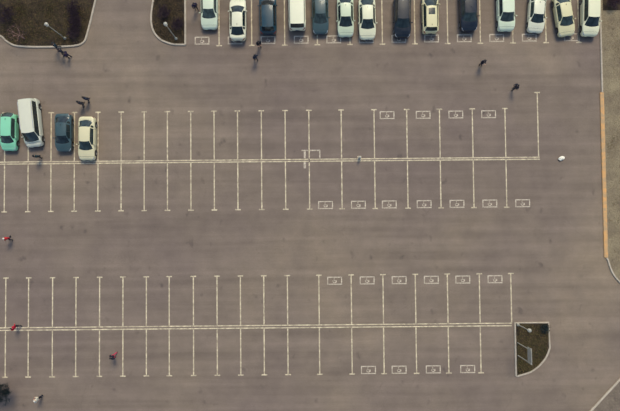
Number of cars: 18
